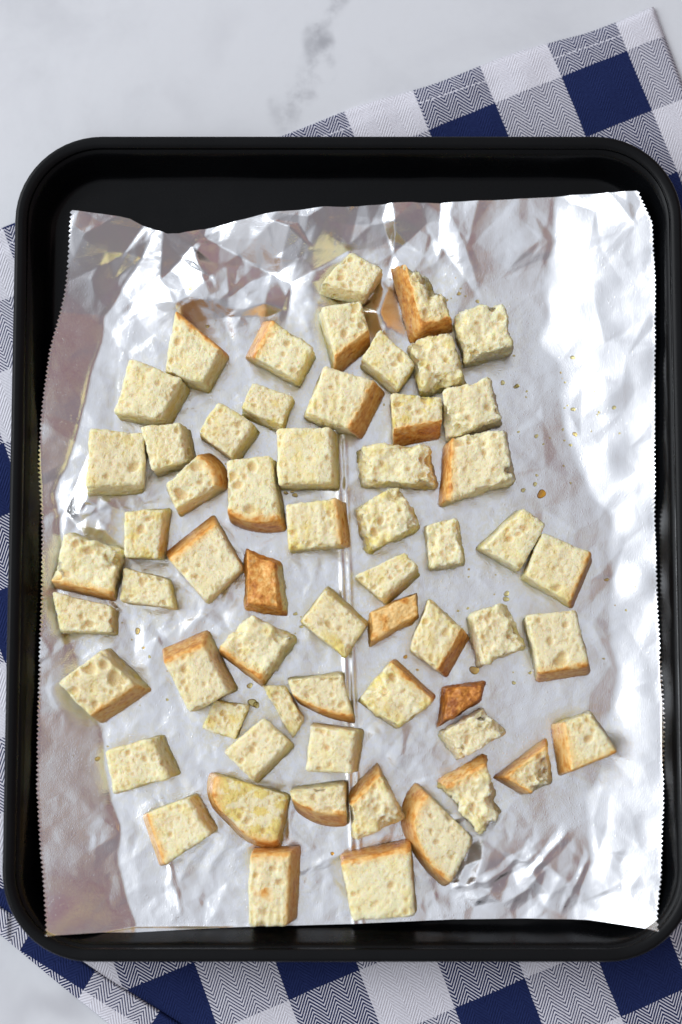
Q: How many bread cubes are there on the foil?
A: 60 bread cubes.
